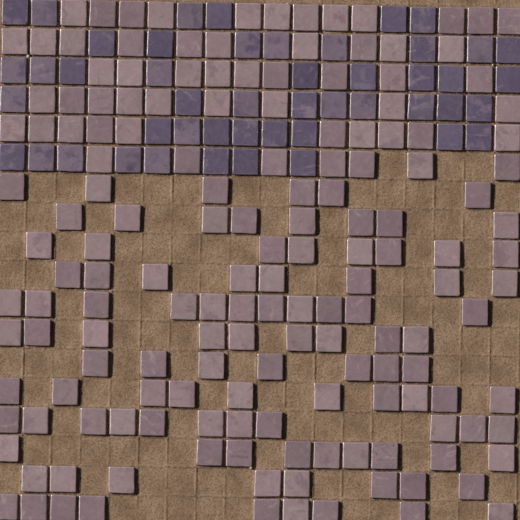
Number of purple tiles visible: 48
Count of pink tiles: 161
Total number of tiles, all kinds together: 209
